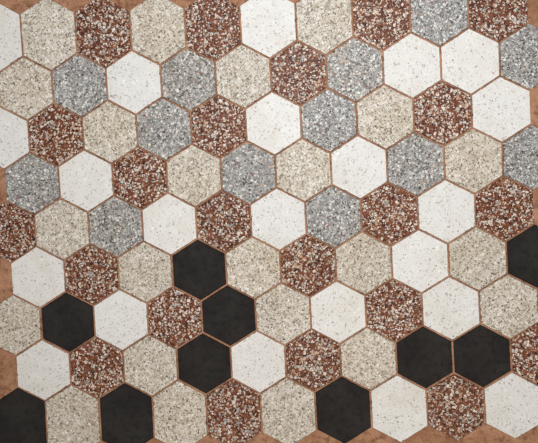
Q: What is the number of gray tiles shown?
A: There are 13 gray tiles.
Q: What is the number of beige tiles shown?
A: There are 23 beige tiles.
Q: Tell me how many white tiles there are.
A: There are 22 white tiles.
